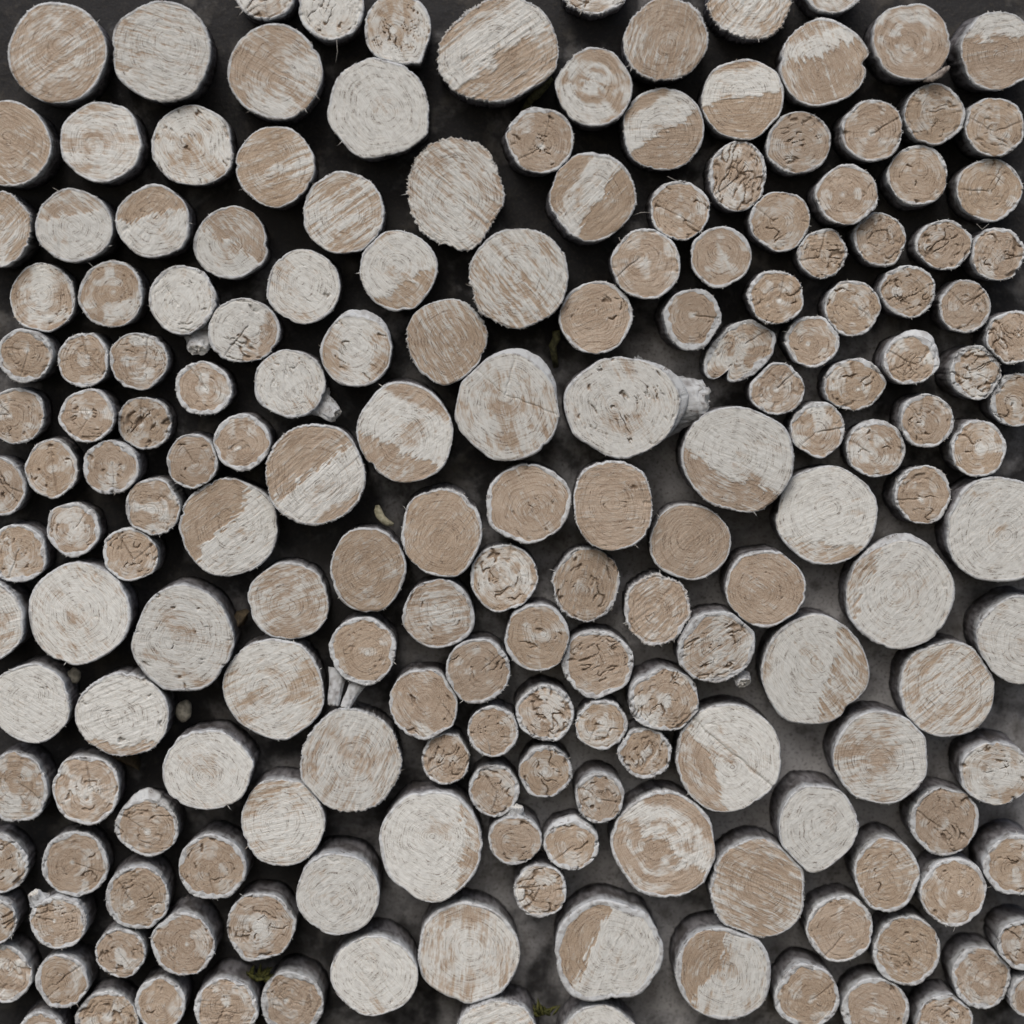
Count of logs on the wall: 186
